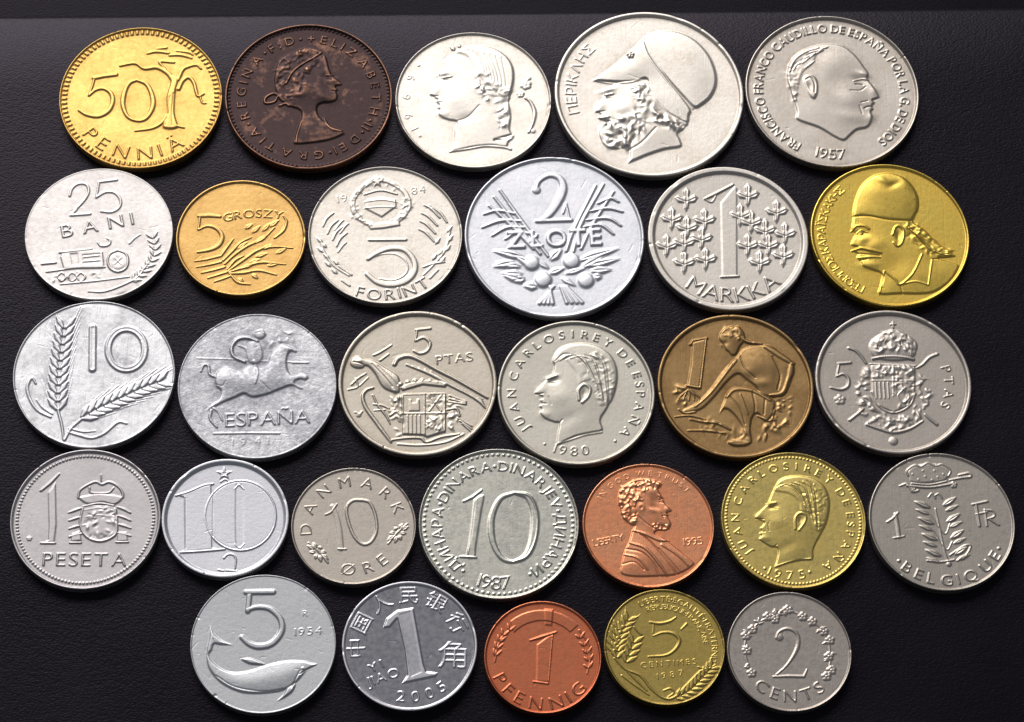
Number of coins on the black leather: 29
